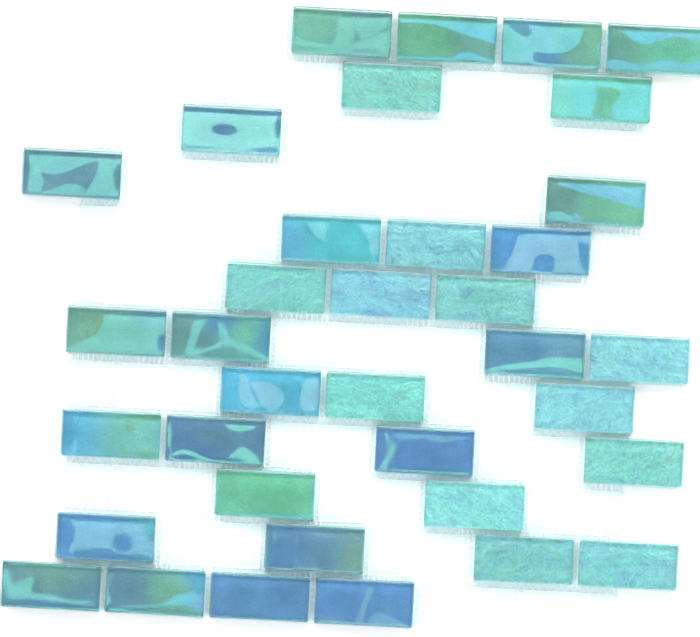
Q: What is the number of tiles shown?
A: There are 36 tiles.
